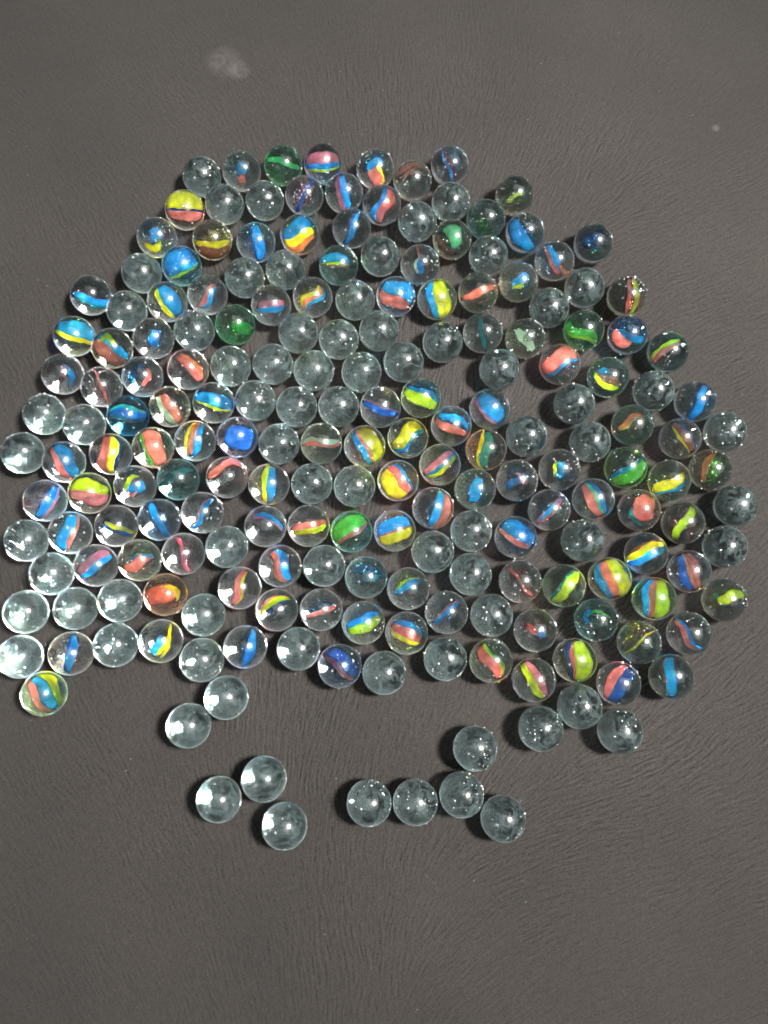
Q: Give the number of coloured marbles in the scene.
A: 130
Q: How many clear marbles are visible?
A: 73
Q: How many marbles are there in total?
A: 203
